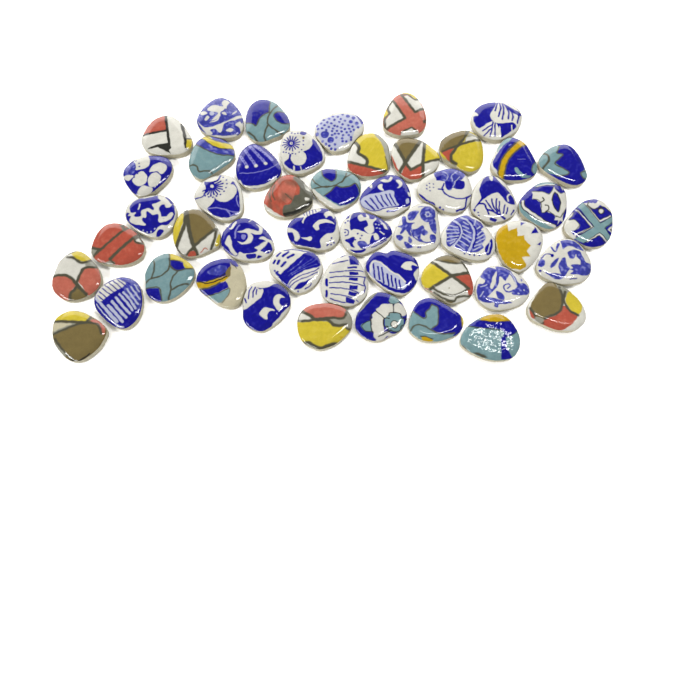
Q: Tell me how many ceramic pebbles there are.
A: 49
